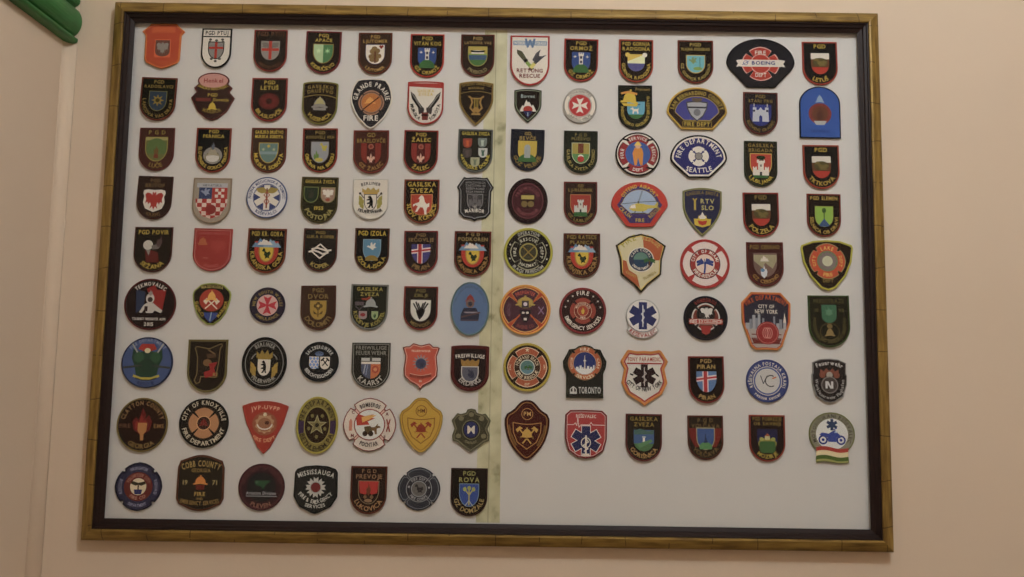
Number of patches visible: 111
